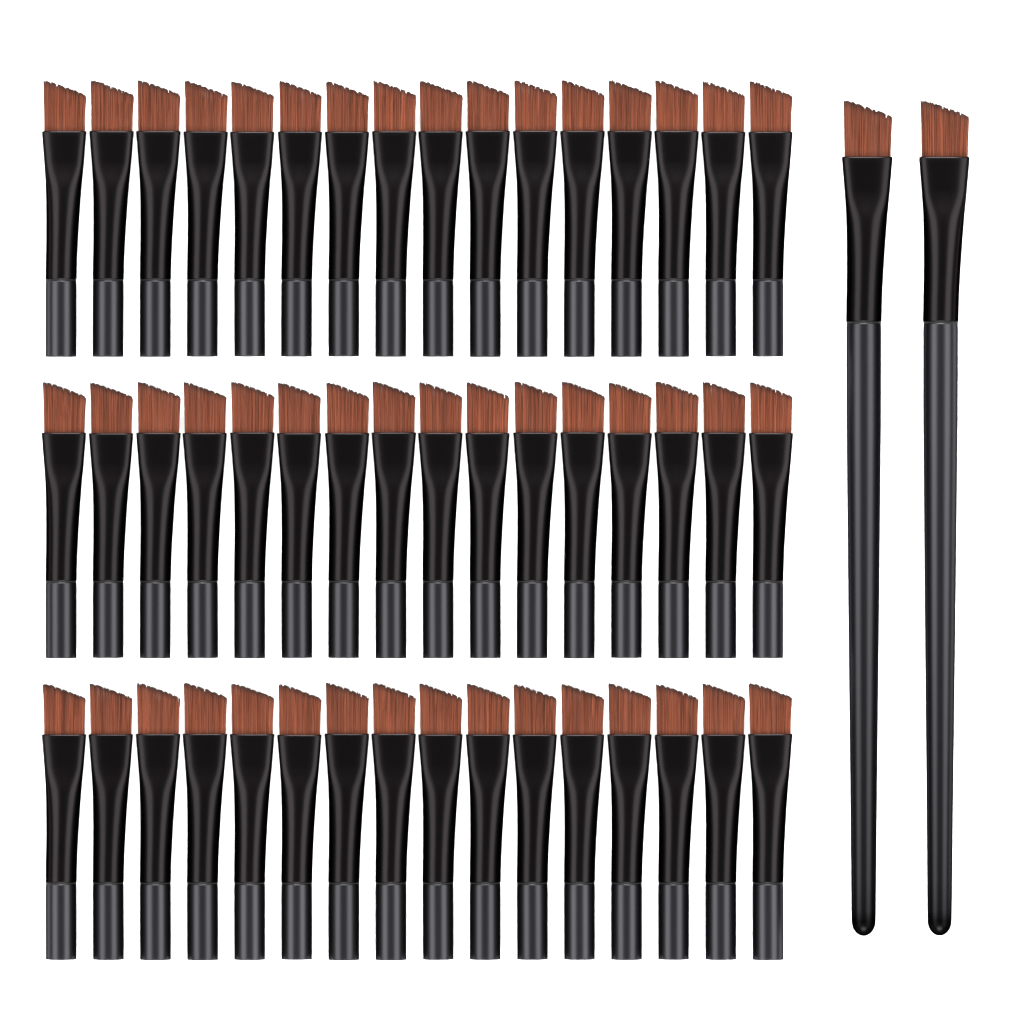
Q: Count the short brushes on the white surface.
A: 48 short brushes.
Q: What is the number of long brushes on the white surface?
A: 2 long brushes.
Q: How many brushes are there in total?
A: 50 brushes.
